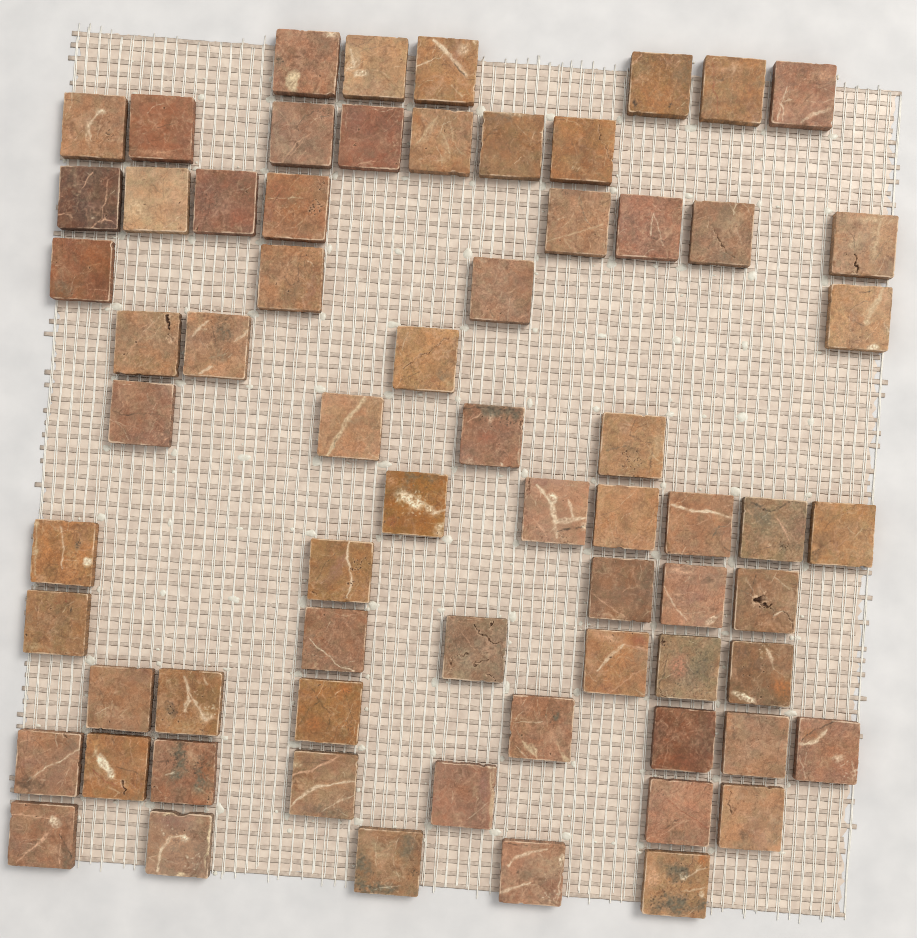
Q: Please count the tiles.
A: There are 68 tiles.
